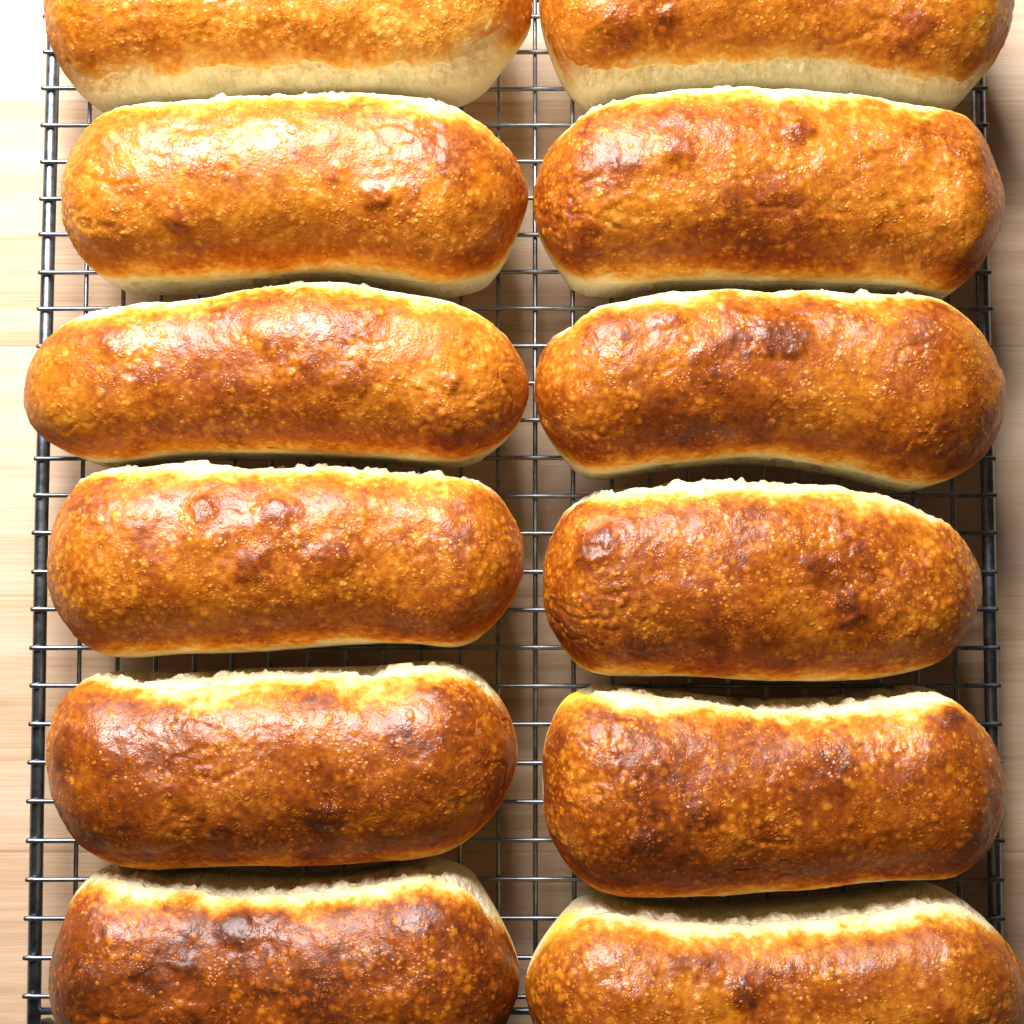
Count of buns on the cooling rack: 12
